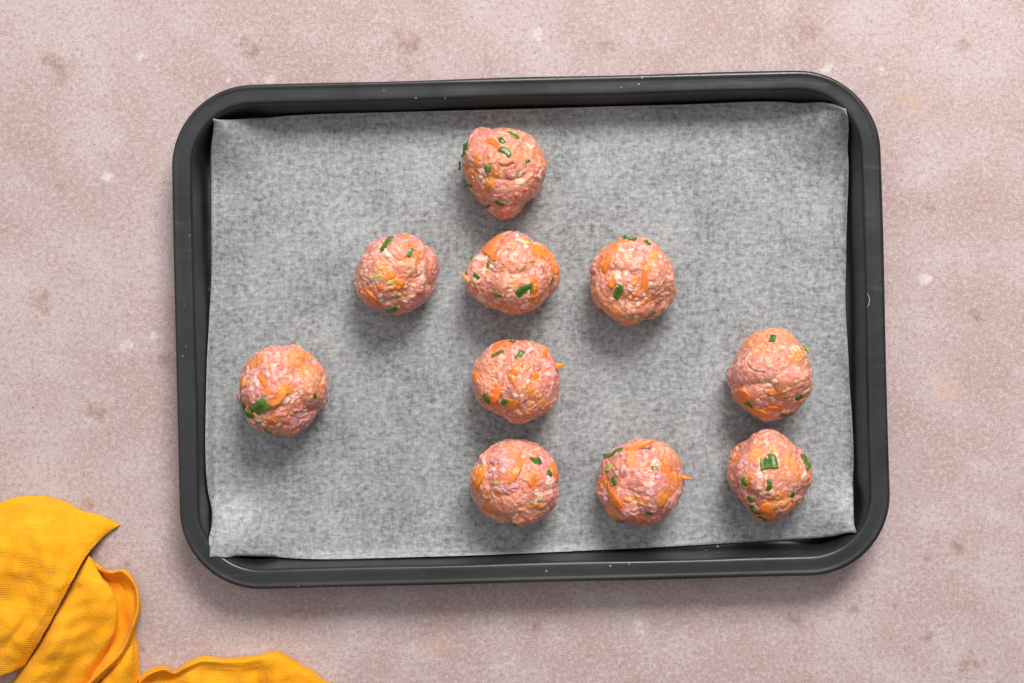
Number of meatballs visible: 10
